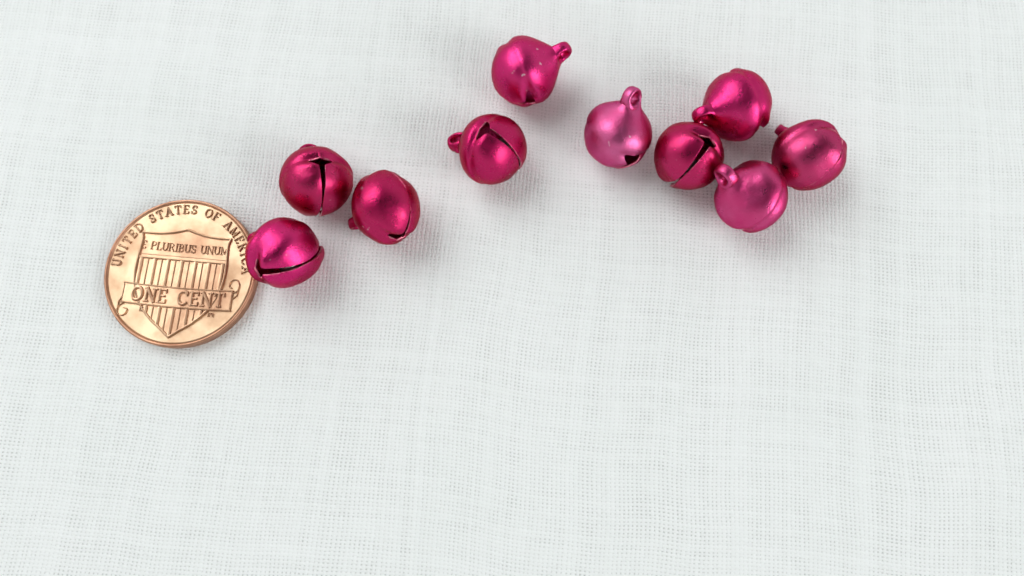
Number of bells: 10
